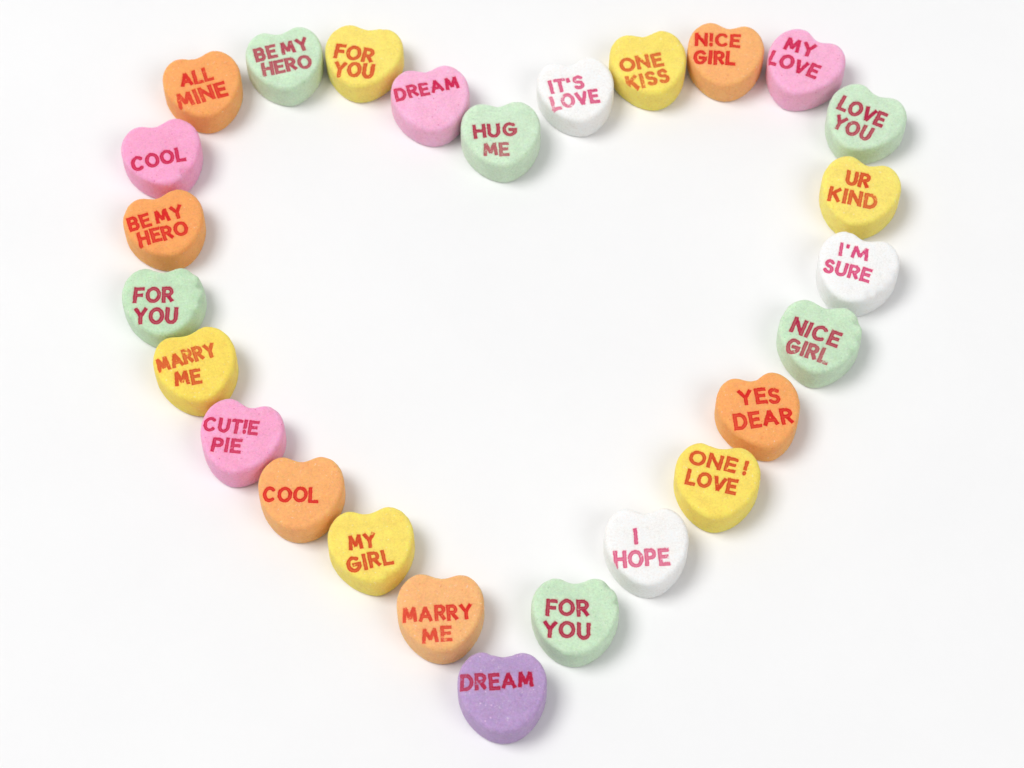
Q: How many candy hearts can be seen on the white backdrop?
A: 26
